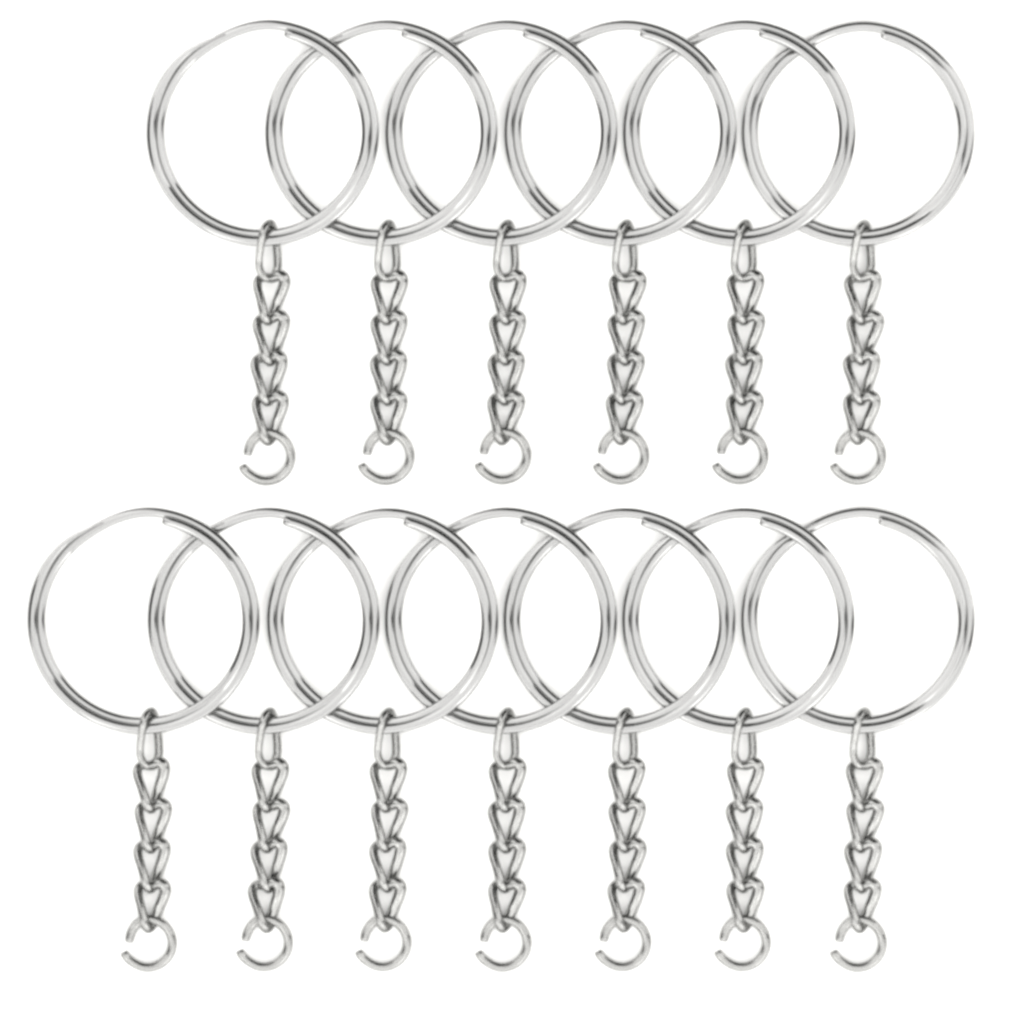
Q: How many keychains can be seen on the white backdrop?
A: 13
